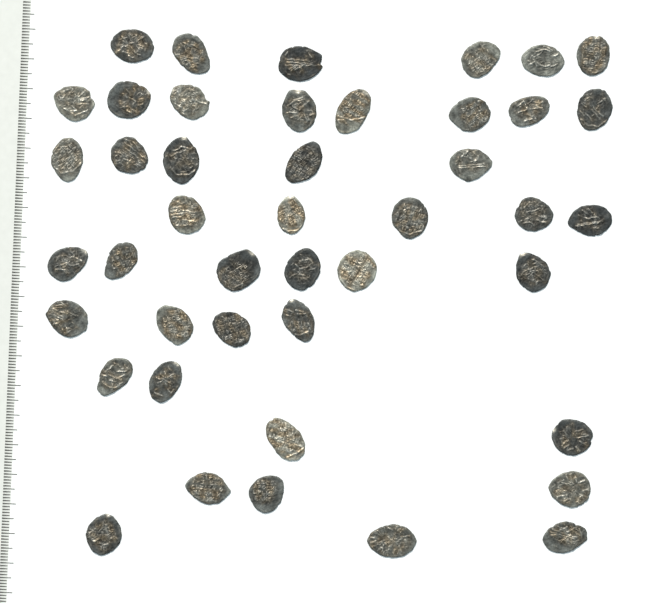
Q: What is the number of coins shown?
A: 44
